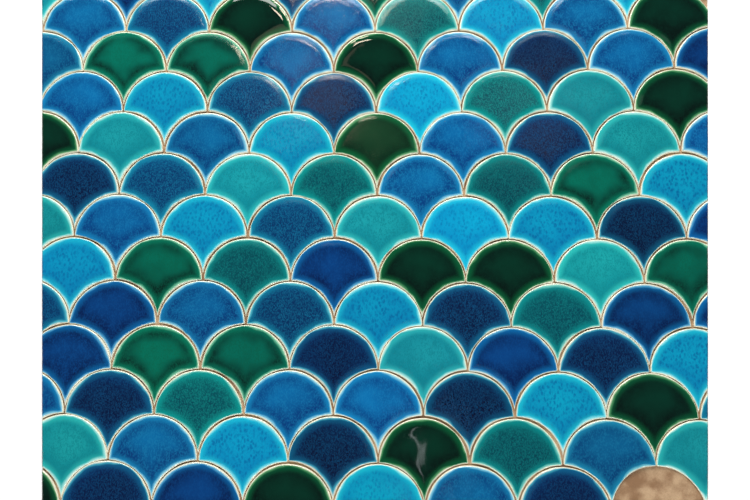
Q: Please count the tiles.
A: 108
